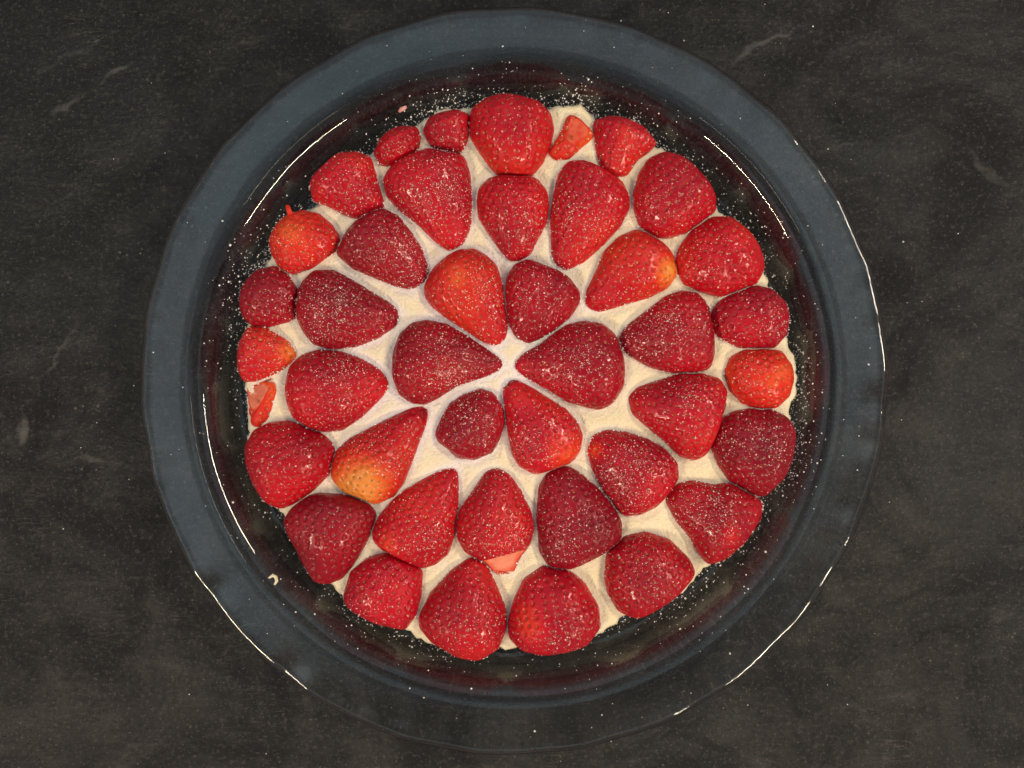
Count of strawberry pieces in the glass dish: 42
